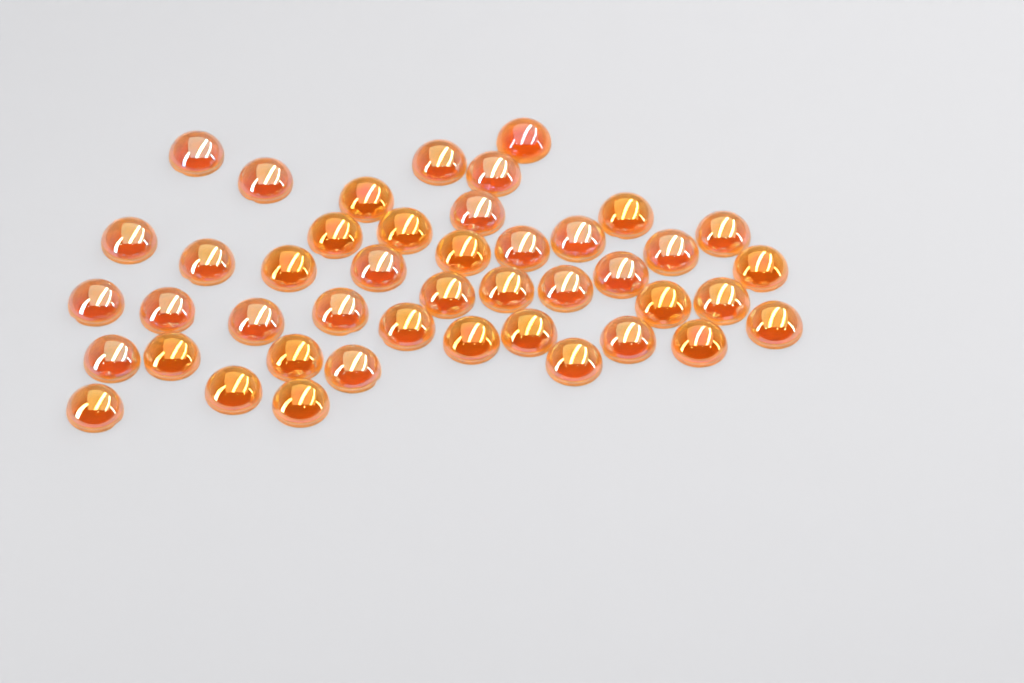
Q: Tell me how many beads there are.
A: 44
